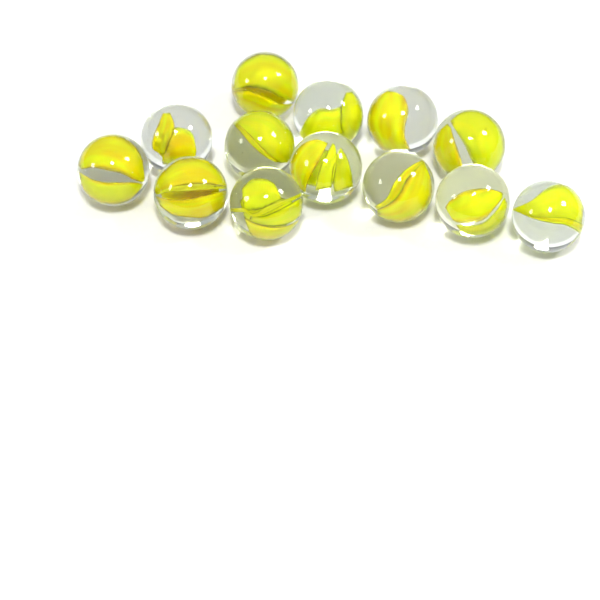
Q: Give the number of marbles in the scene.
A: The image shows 13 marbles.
